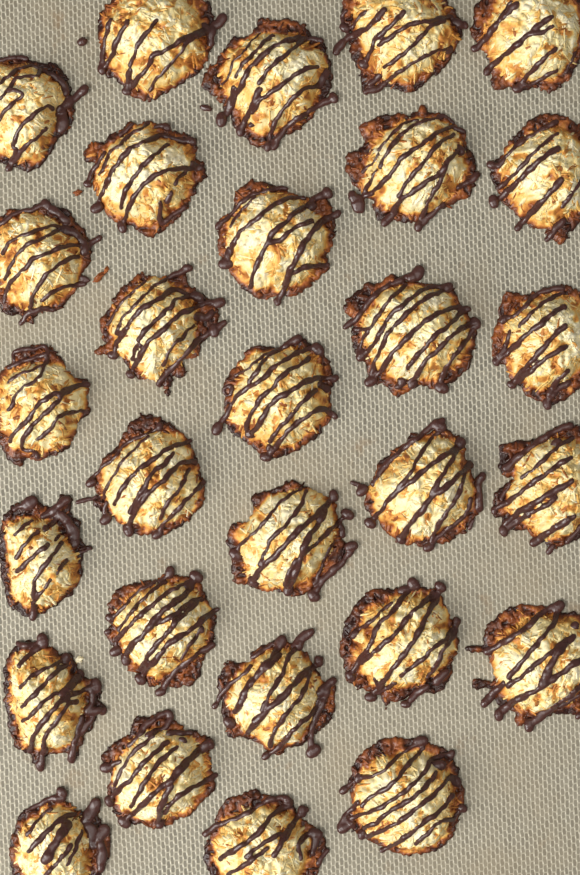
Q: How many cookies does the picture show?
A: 29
